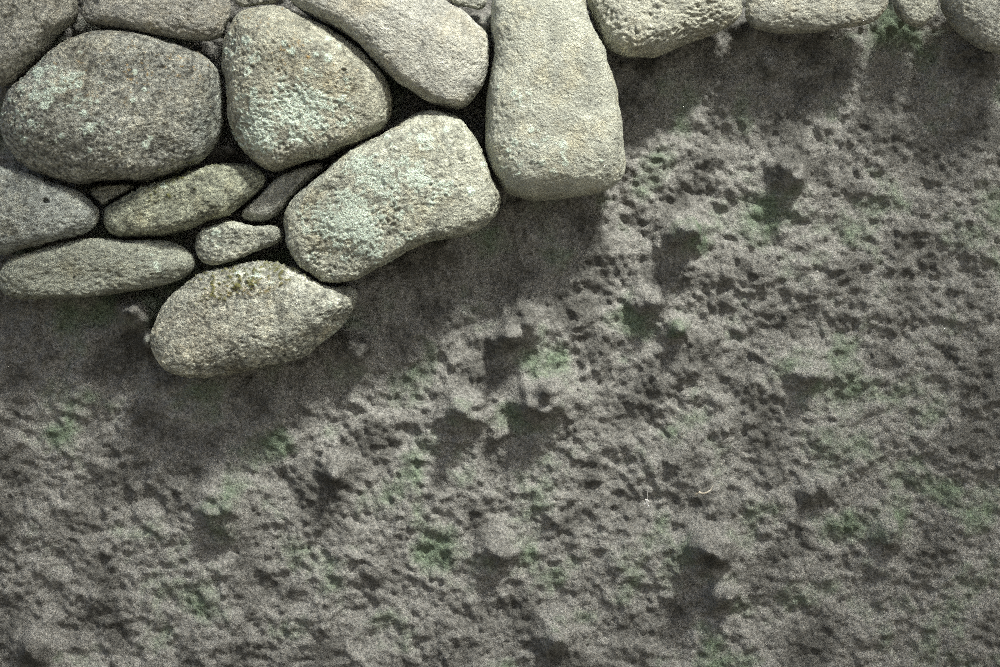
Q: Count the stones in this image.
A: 20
